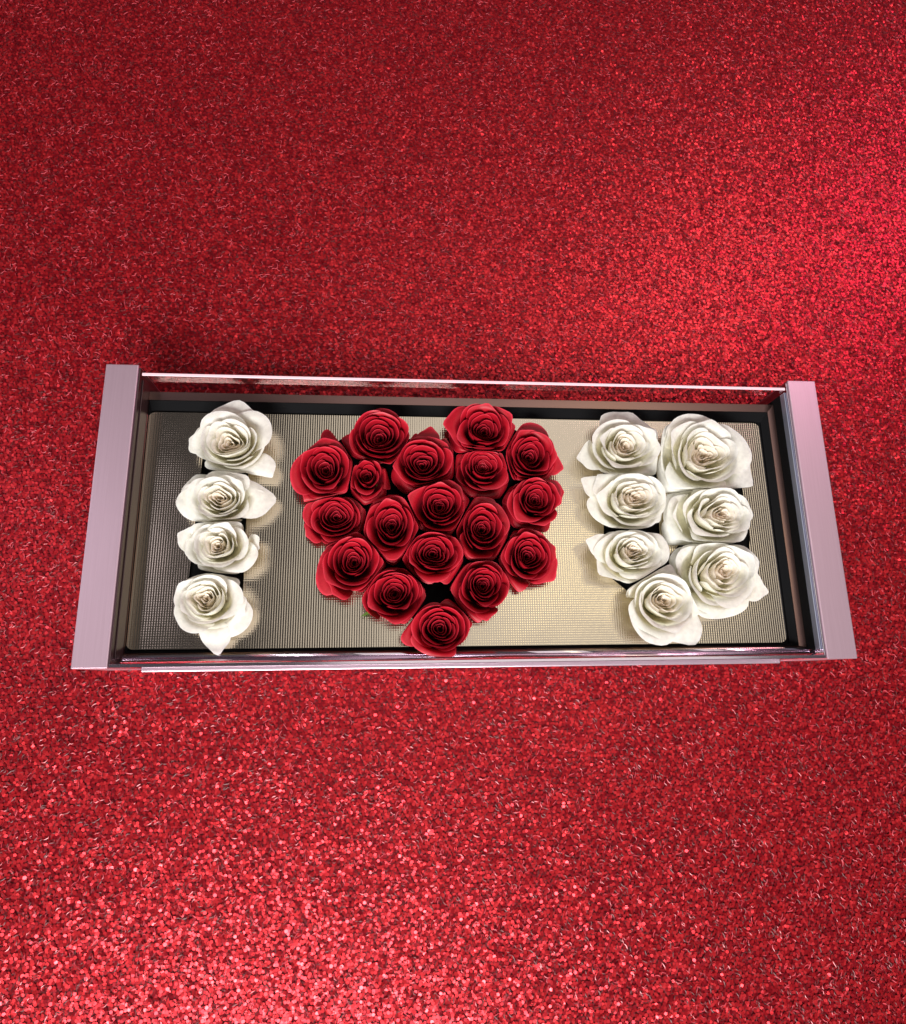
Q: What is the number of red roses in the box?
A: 18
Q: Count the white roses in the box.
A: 11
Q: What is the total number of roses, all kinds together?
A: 29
